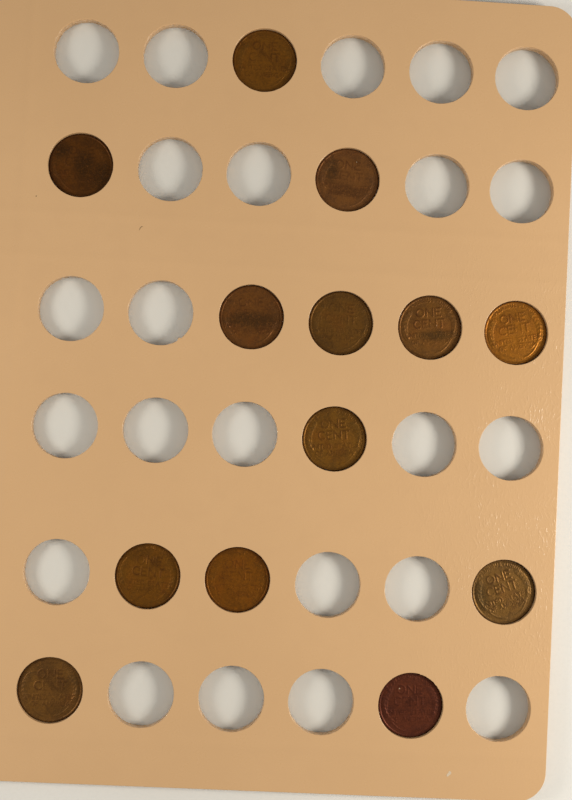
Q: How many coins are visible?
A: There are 13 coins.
